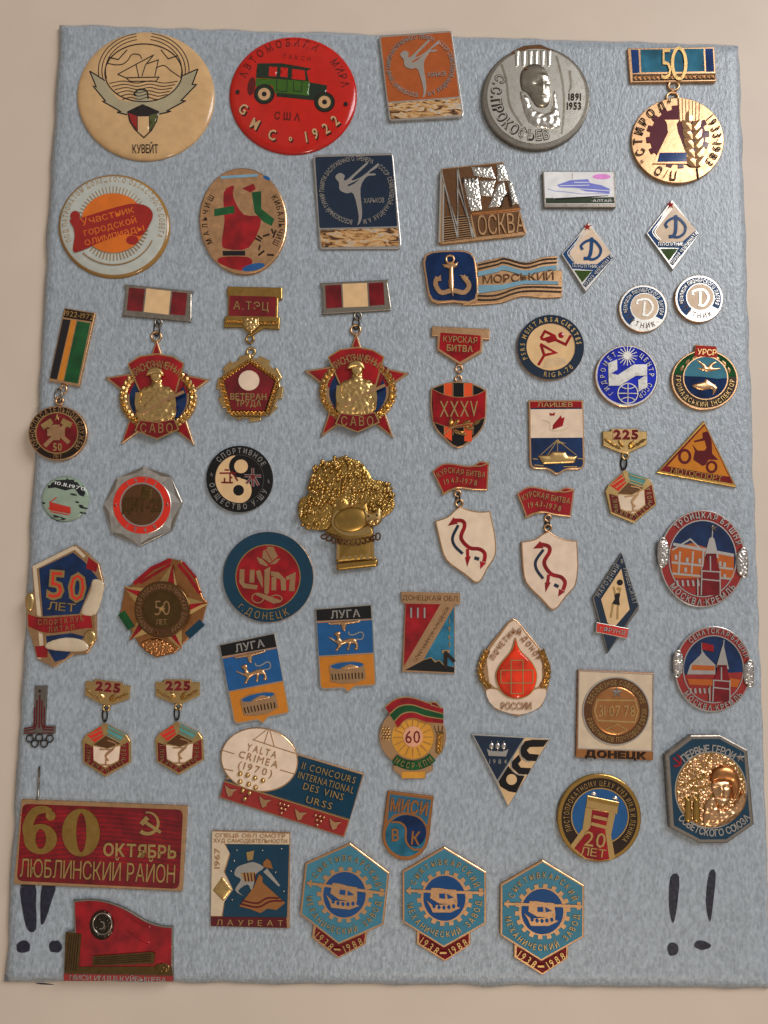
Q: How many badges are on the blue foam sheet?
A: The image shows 58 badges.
